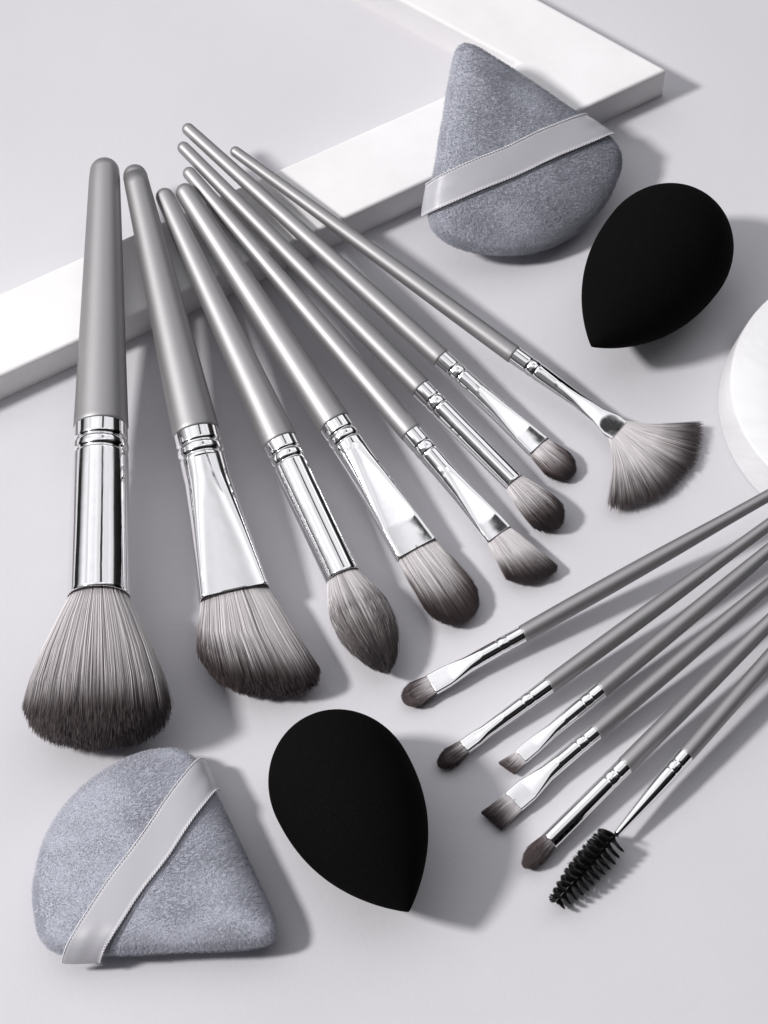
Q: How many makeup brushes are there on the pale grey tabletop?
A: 14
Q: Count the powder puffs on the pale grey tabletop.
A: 2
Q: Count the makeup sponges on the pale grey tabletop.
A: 2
